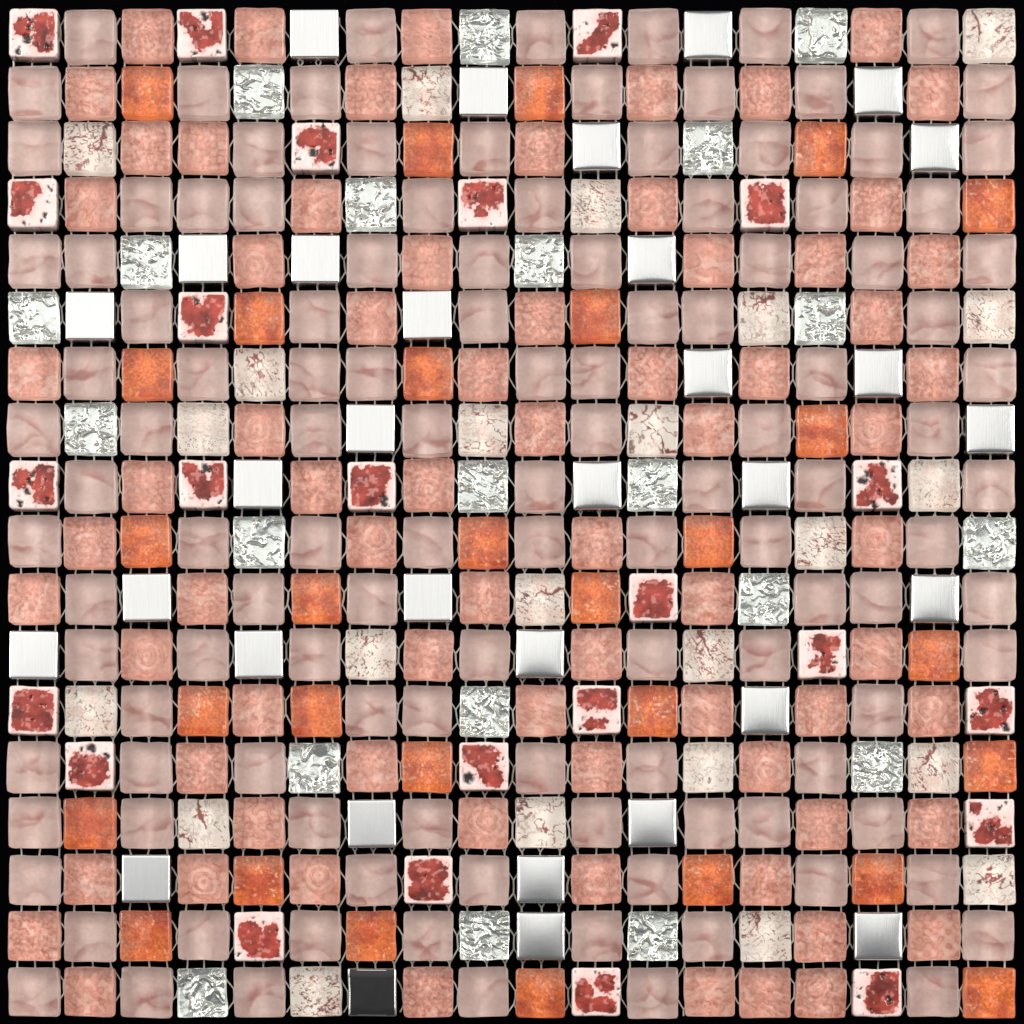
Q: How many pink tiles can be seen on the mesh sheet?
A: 195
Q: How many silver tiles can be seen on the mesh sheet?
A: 52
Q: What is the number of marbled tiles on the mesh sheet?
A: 47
